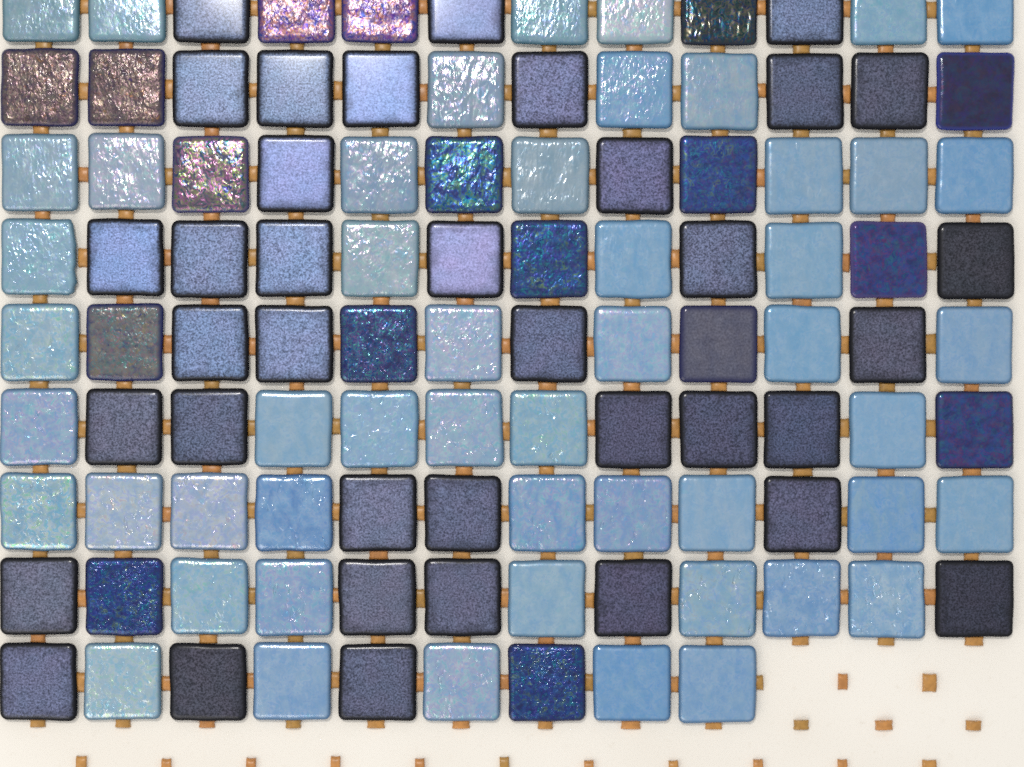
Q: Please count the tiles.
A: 105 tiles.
